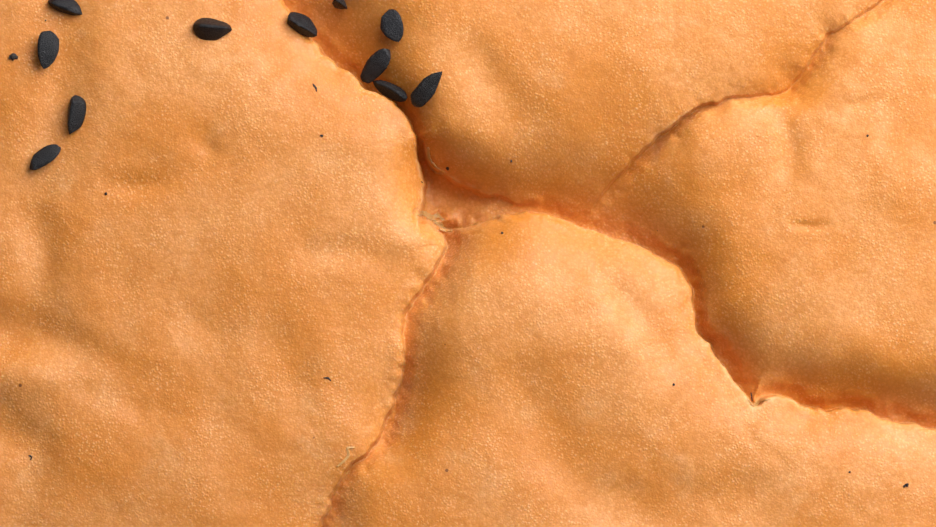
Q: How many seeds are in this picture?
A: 11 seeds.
